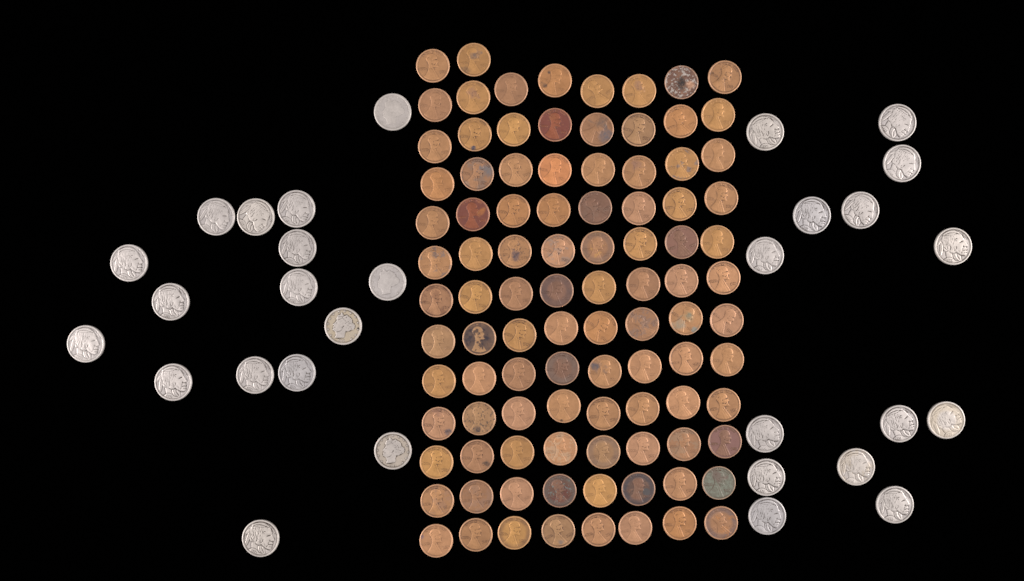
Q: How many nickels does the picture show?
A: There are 30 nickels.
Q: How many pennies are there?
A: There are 98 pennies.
